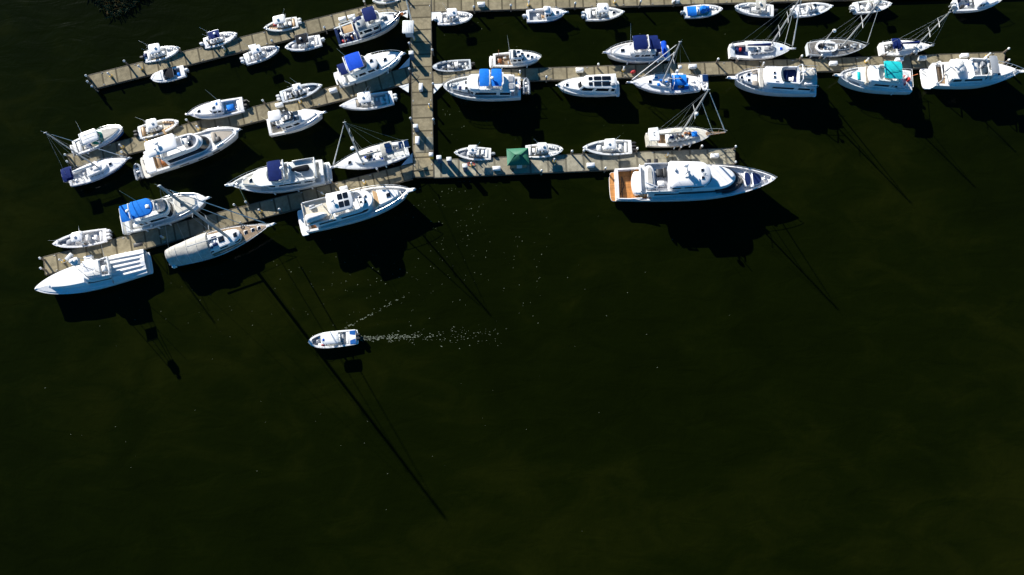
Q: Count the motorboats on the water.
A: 42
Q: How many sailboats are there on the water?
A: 8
